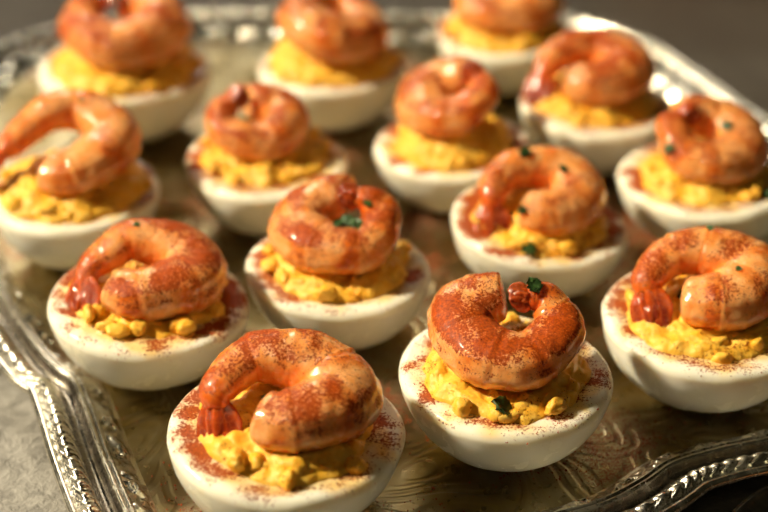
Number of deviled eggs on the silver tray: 14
